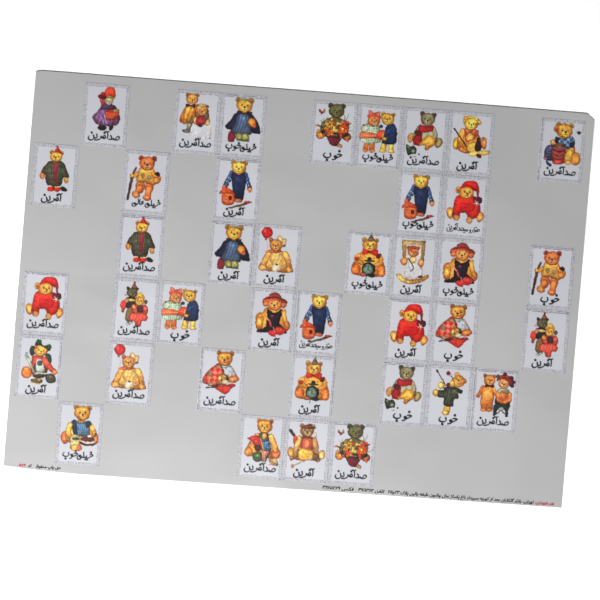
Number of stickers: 39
